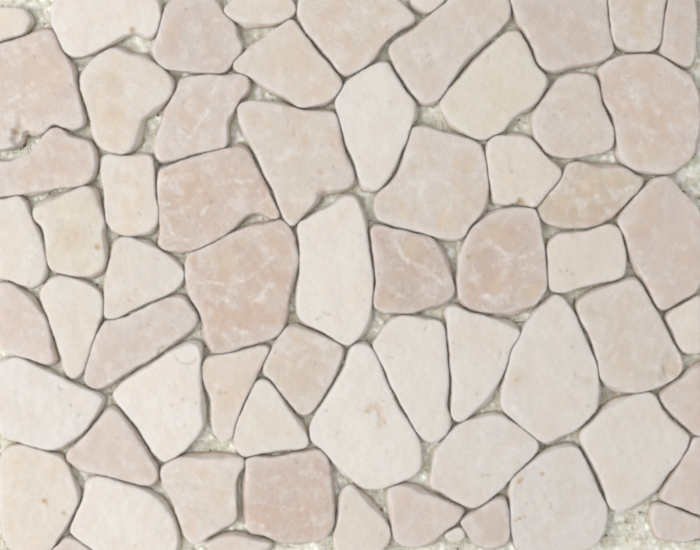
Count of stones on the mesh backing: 65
